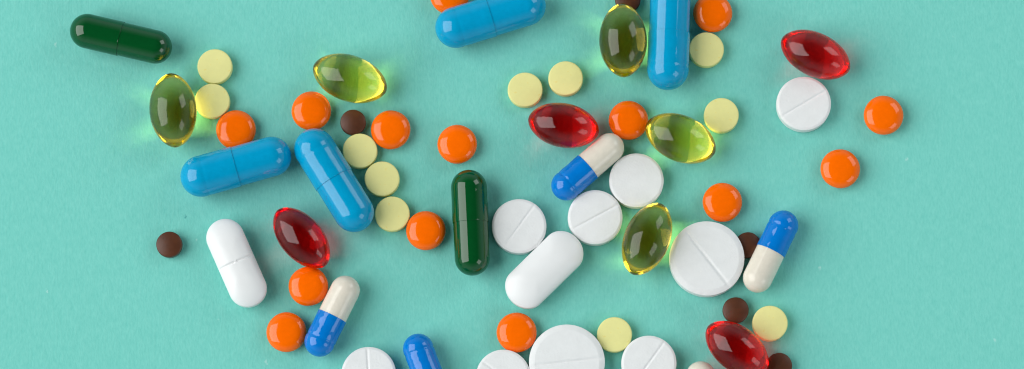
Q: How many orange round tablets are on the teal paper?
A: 14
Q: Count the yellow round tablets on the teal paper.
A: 11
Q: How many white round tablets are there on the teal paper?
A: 9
